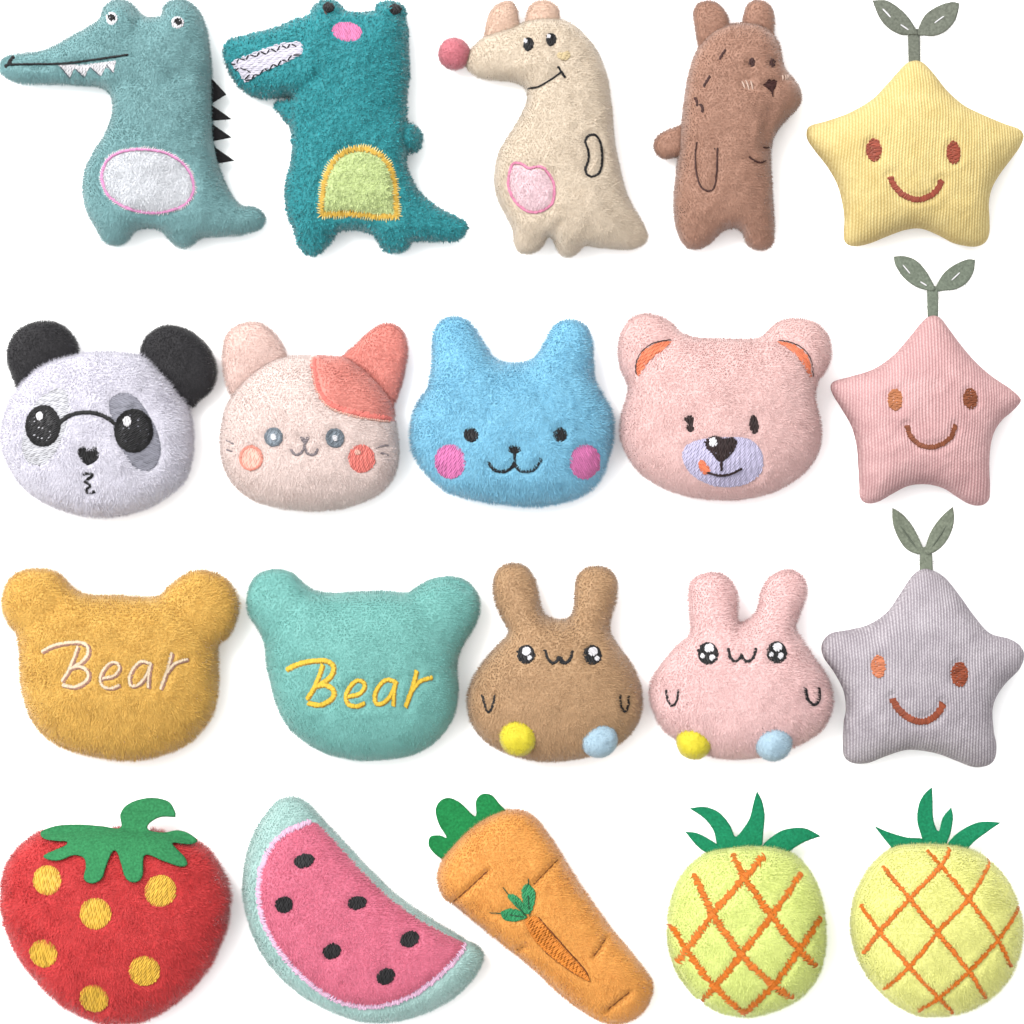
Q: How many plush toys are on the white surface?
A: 20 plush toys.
